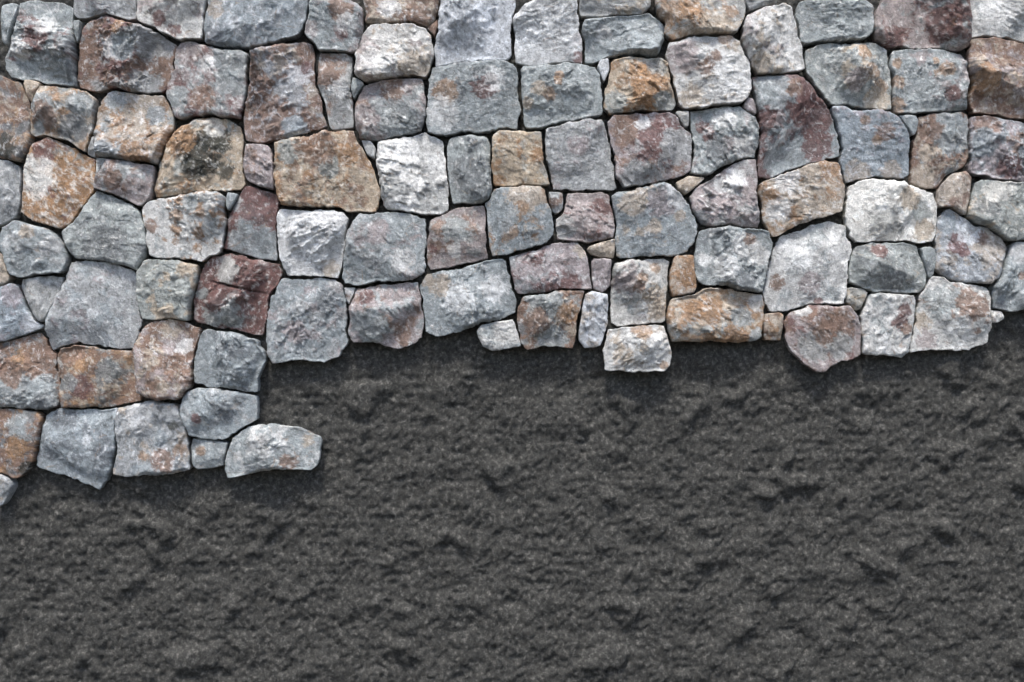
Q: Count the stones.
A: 121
